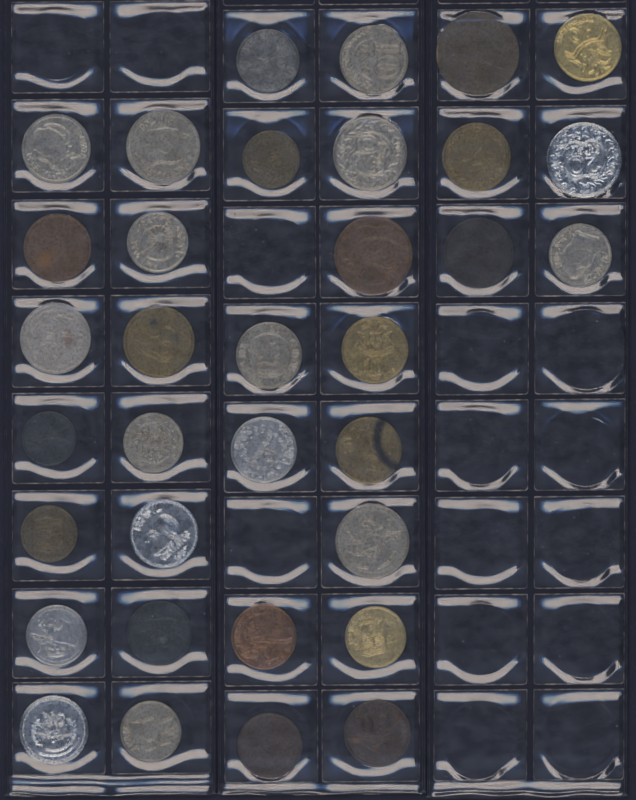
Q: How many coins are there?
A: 34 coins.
